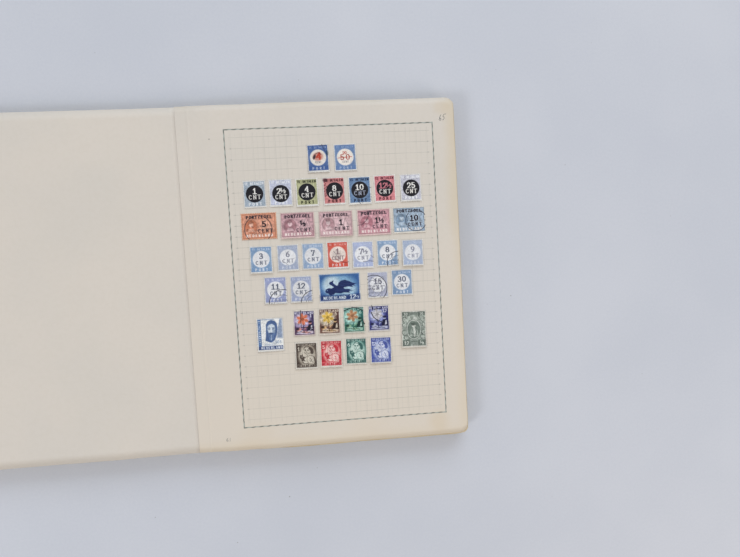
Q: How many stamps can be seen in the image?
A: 36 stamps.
